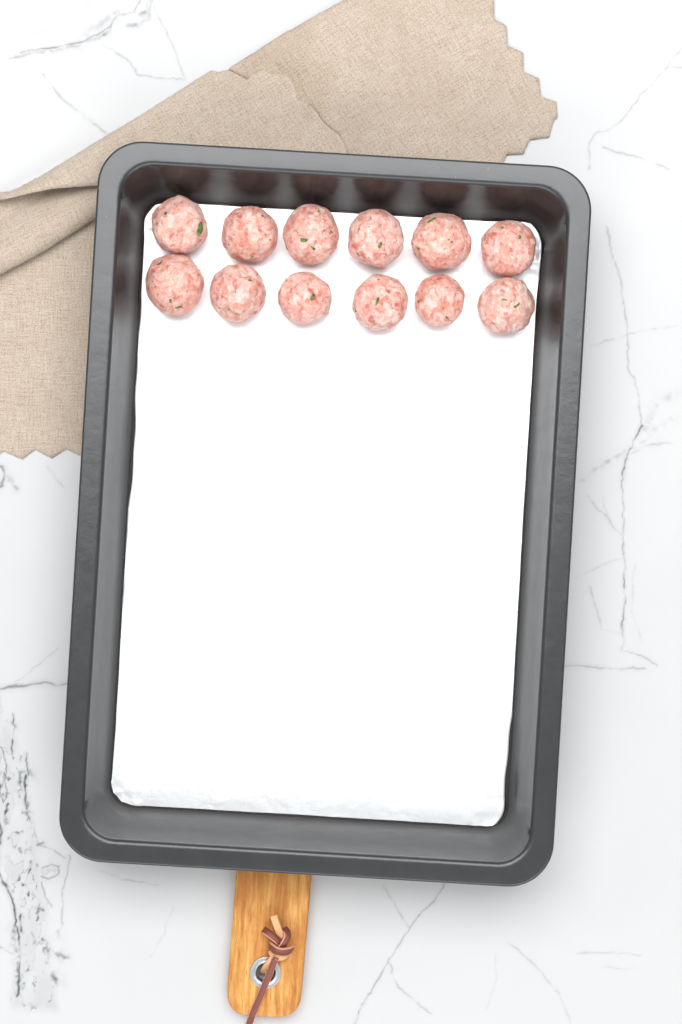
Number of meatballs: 12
